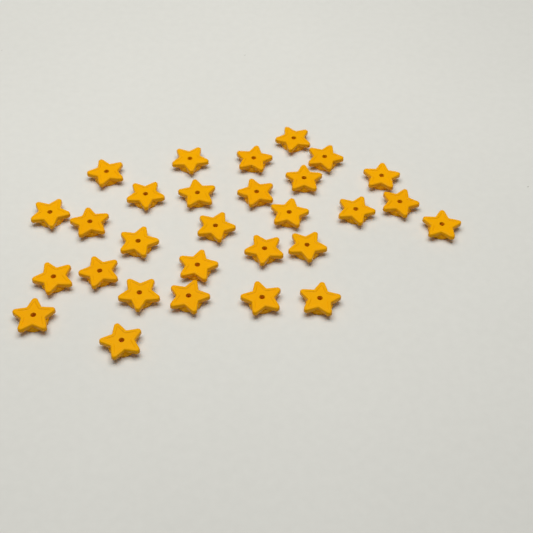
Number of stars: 29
